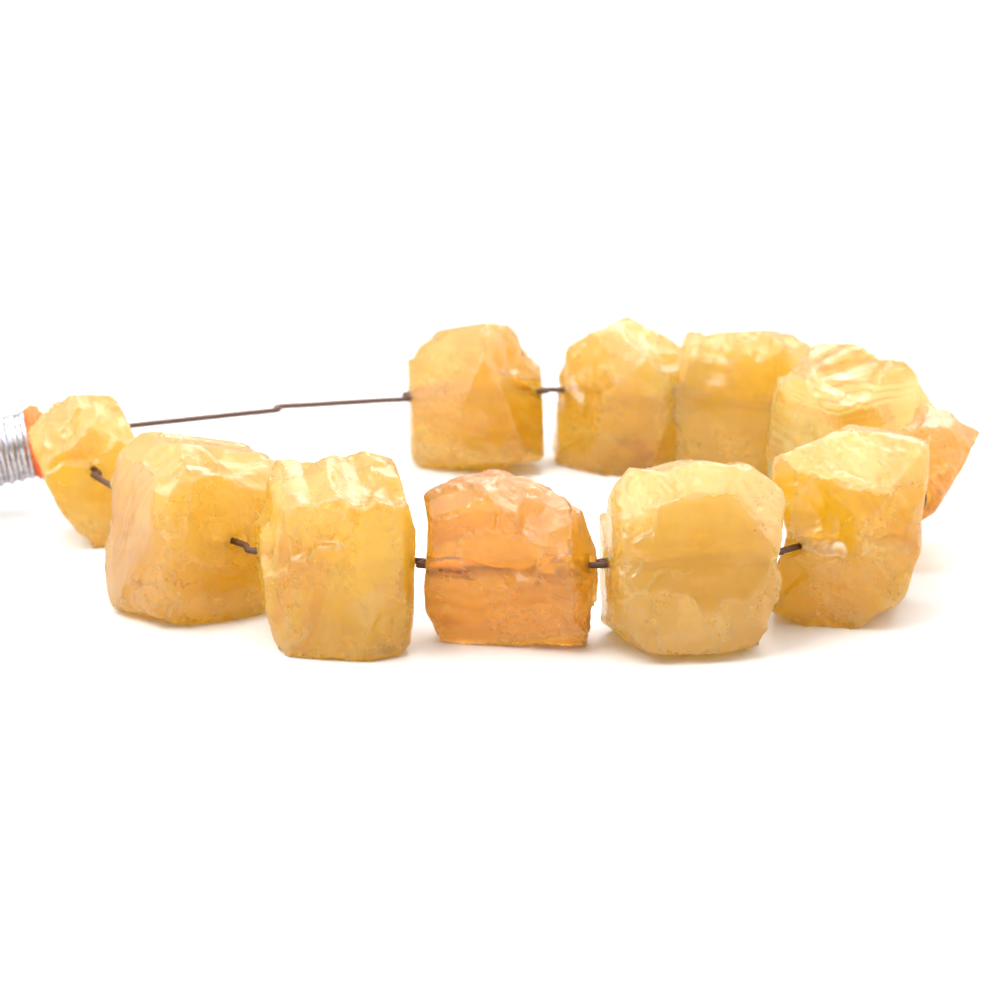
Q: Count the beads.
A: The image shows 11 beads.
